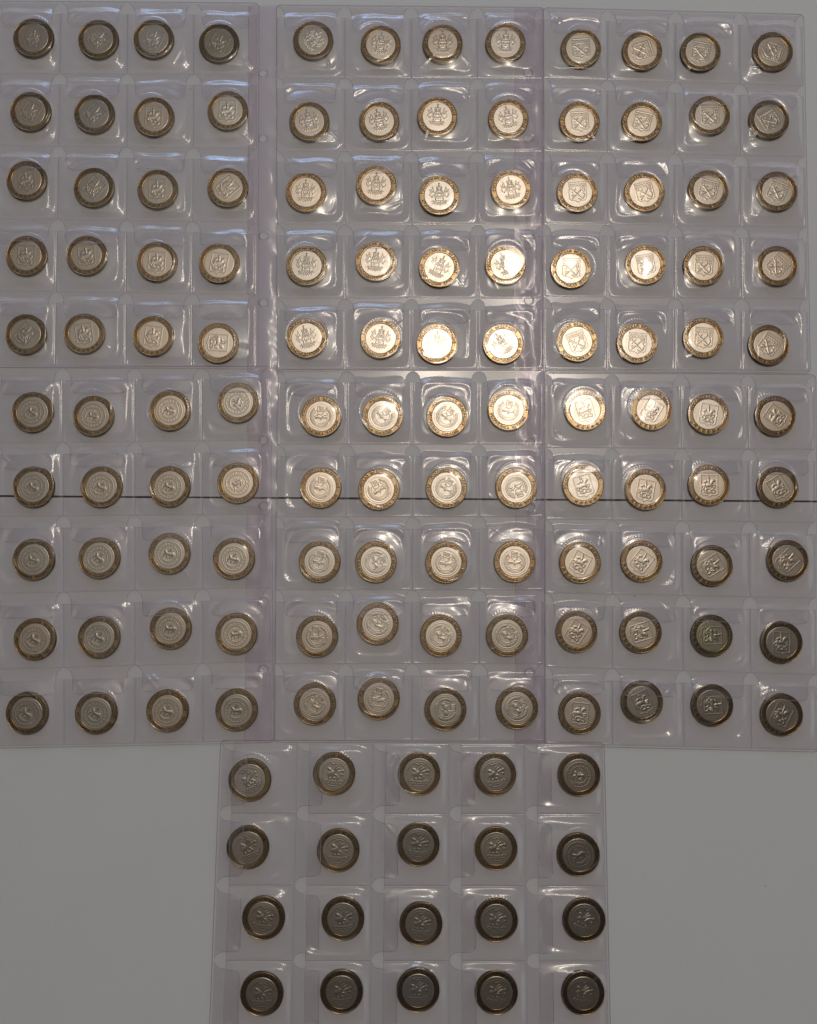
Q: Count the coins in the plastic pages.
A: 140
